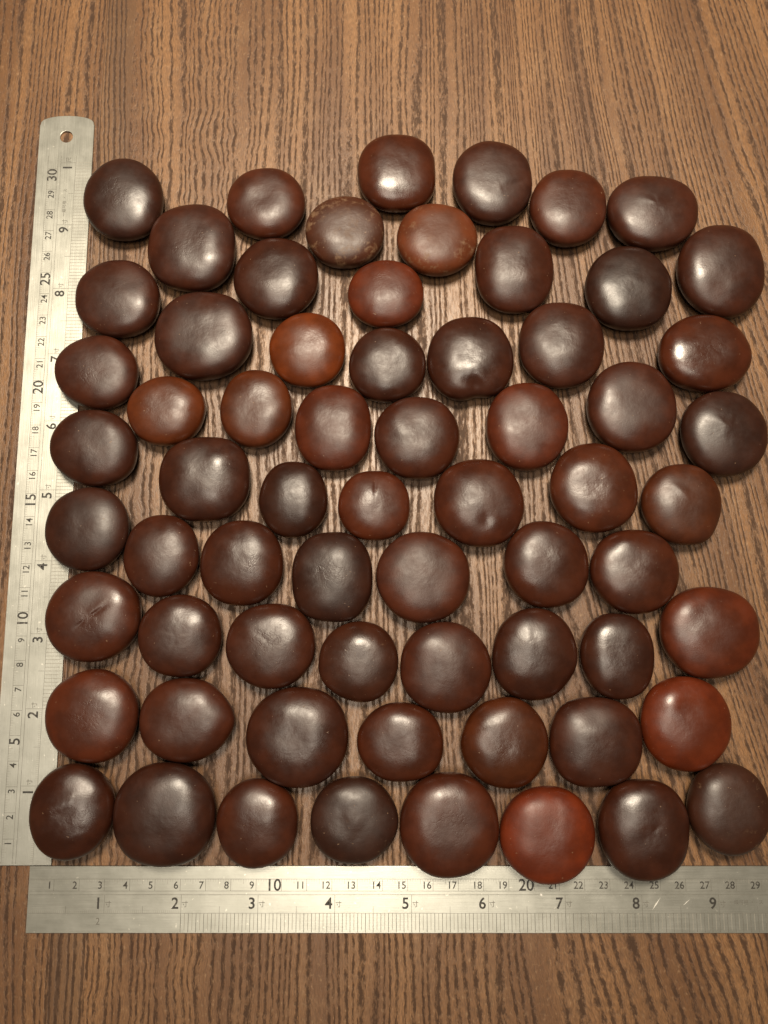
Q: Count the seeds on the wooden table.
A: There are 66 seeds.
